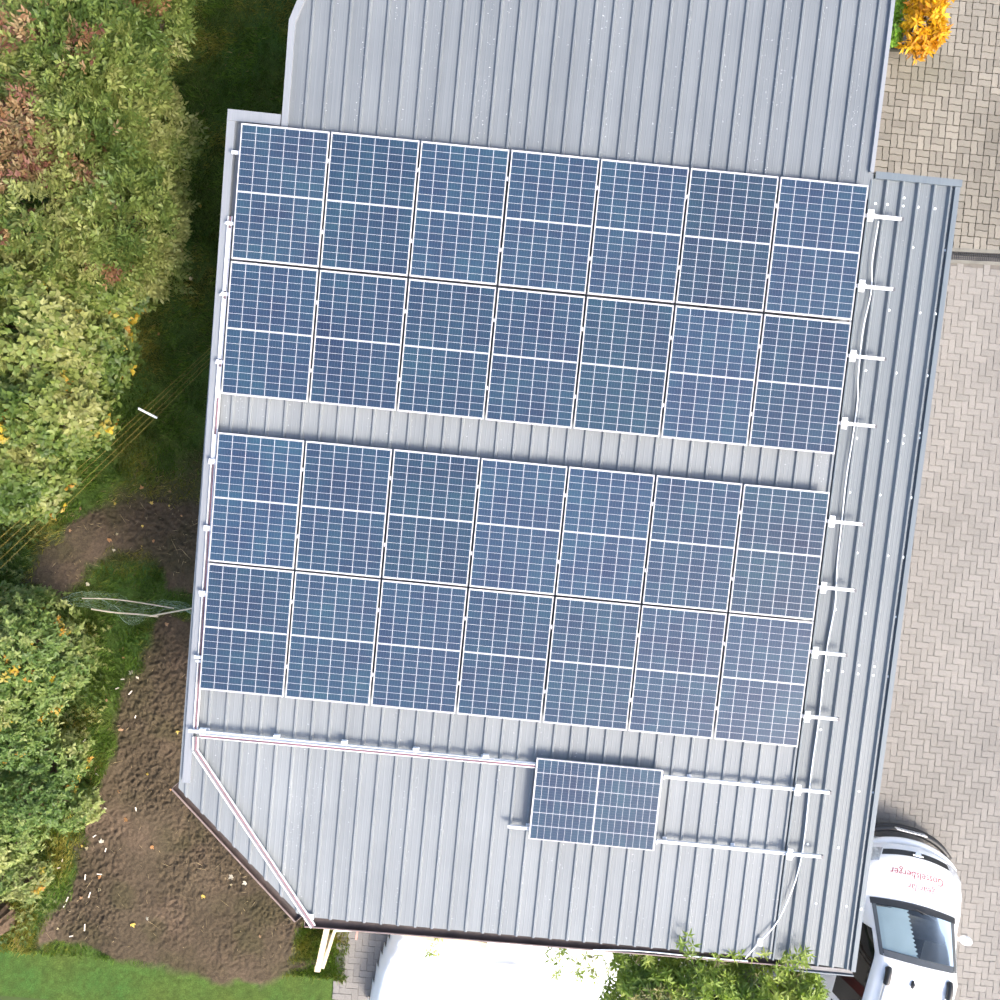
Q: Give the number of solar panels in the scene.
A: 29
